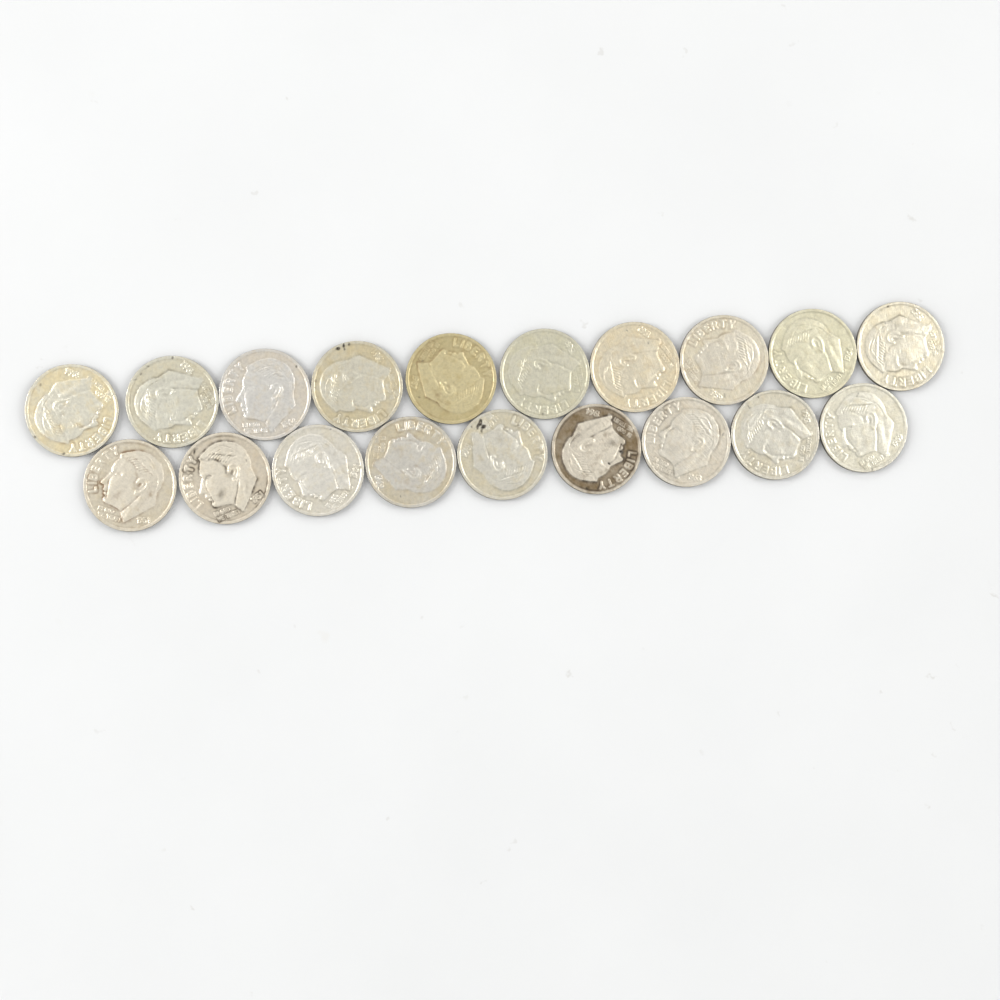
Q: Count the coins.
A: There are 19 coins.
